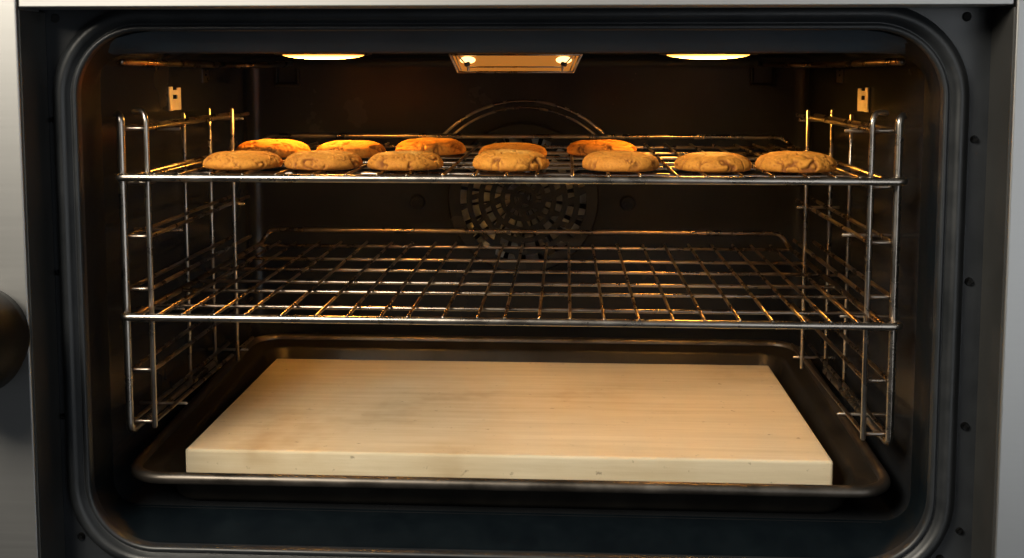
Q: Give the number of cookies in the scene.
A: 12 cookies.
